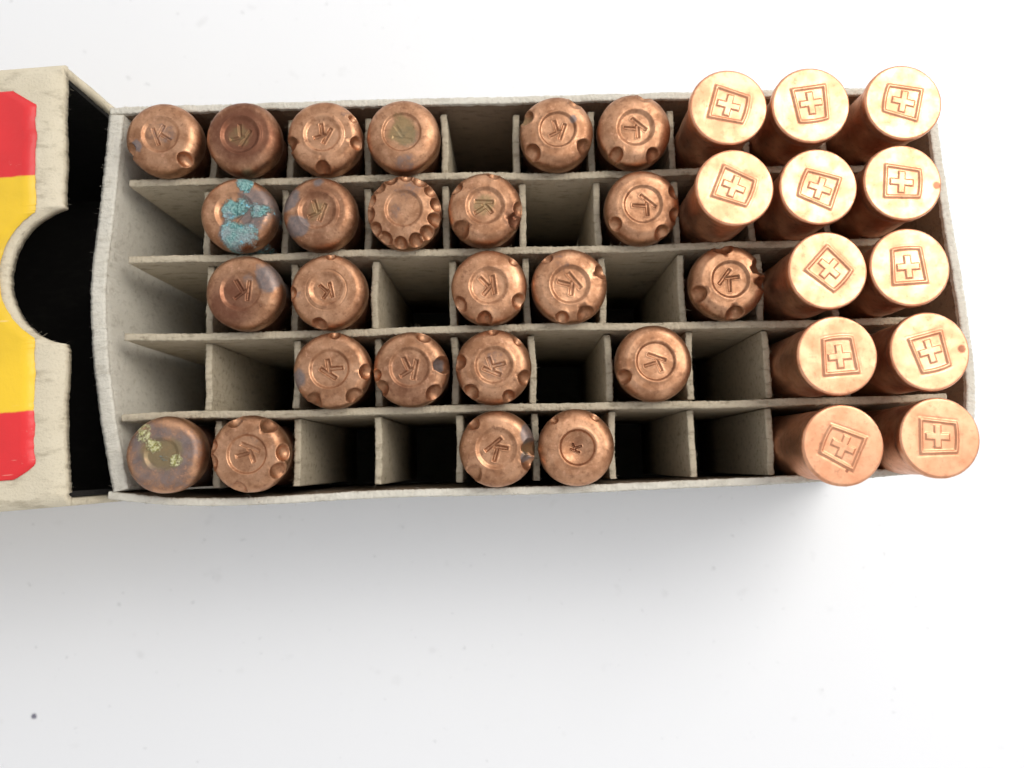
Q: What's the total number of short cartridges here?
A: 24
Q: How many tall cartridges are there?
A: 12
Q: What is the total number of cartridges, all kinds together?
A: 36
